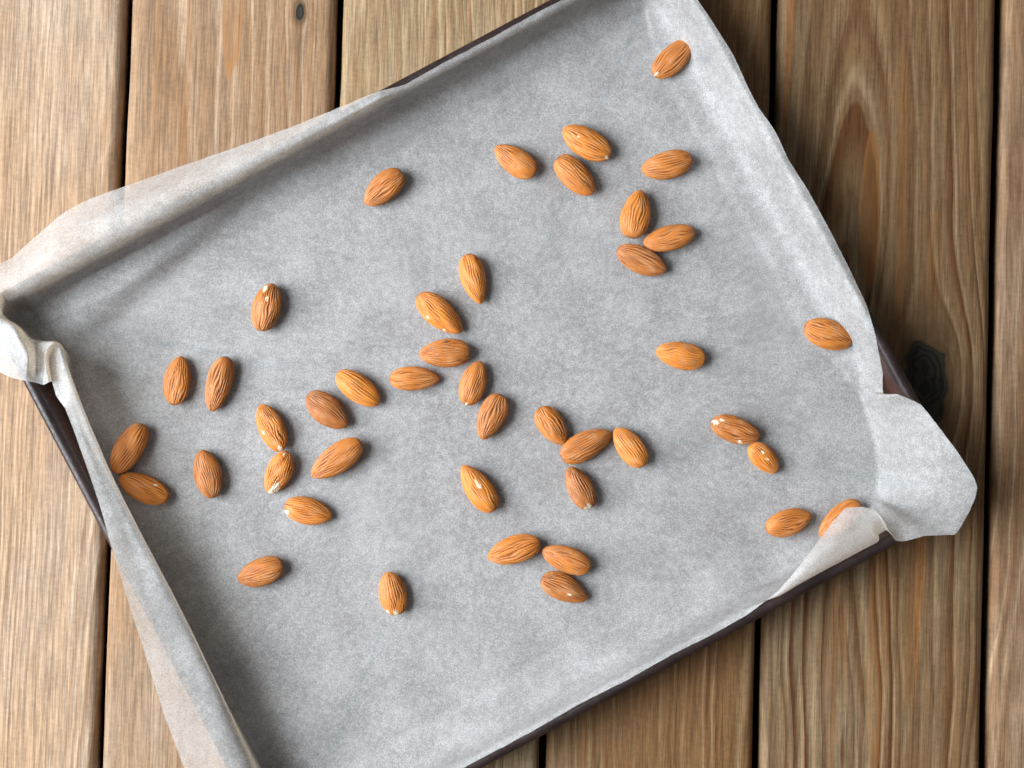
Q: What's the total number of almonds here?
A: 43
